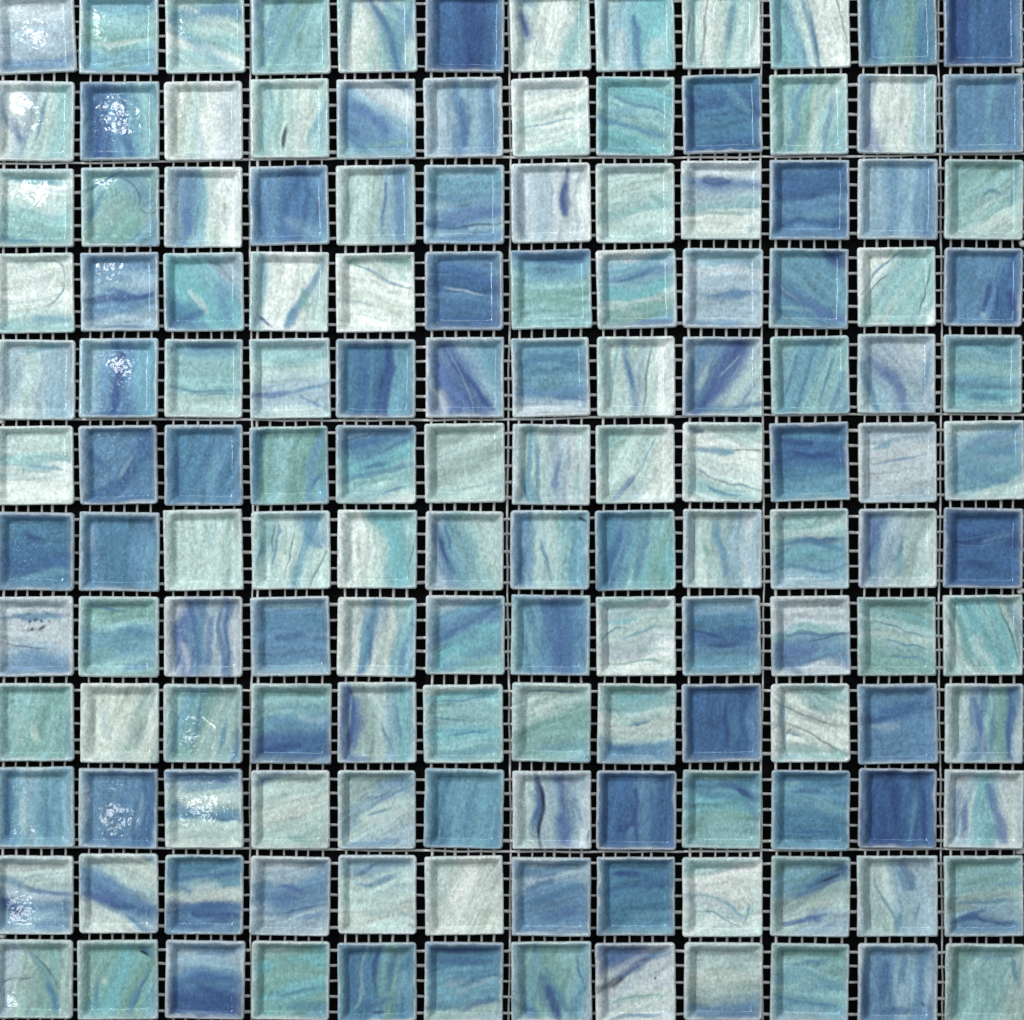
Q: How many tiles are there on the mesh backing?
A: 144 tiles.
